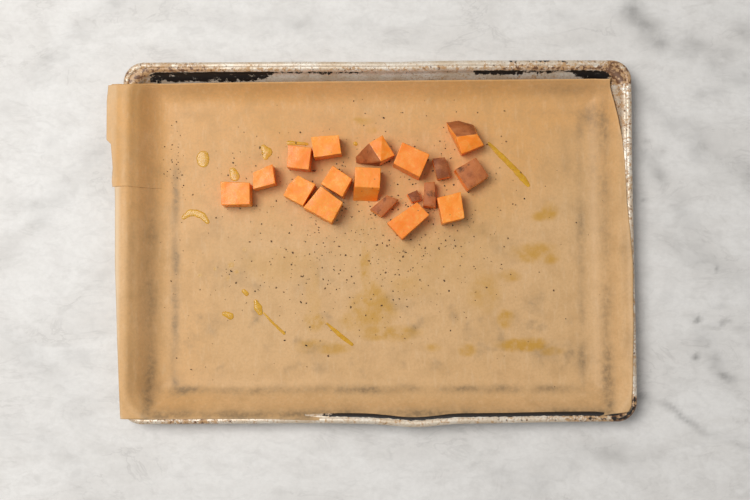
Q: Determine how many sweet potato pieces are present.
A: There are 18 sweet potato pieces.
